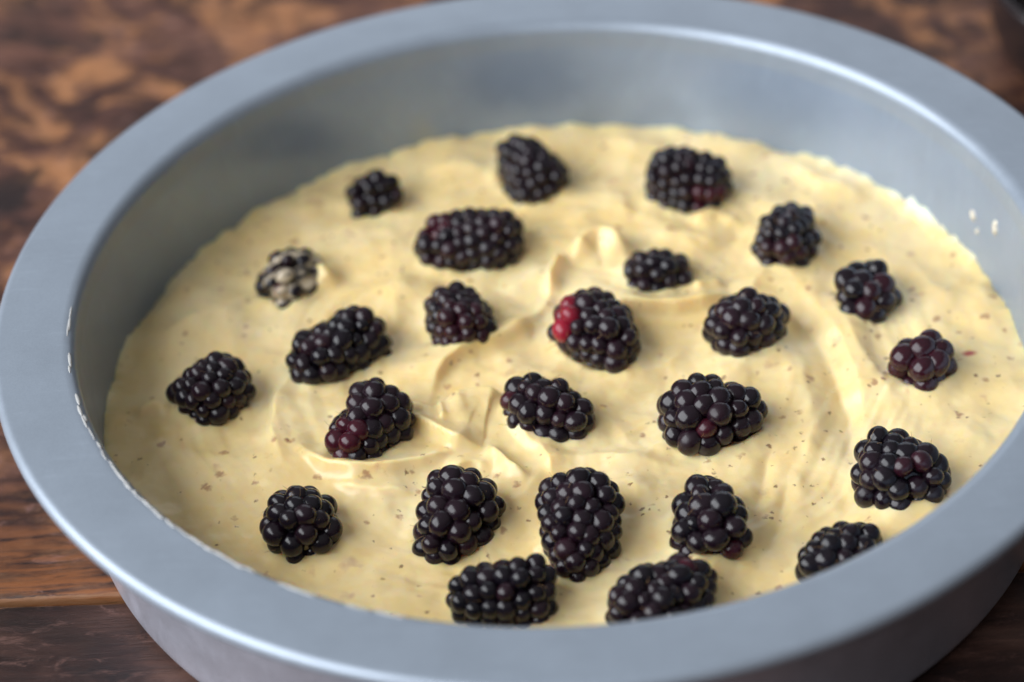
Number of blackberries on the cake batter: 25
